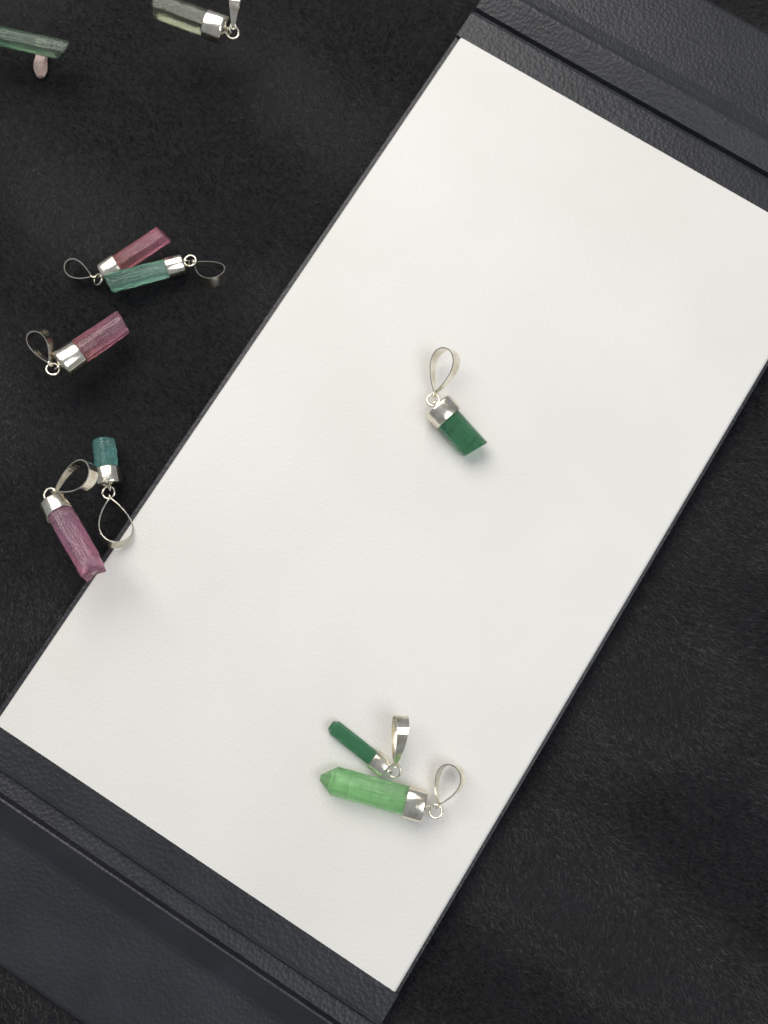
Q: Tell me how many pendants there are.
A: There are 10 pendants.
